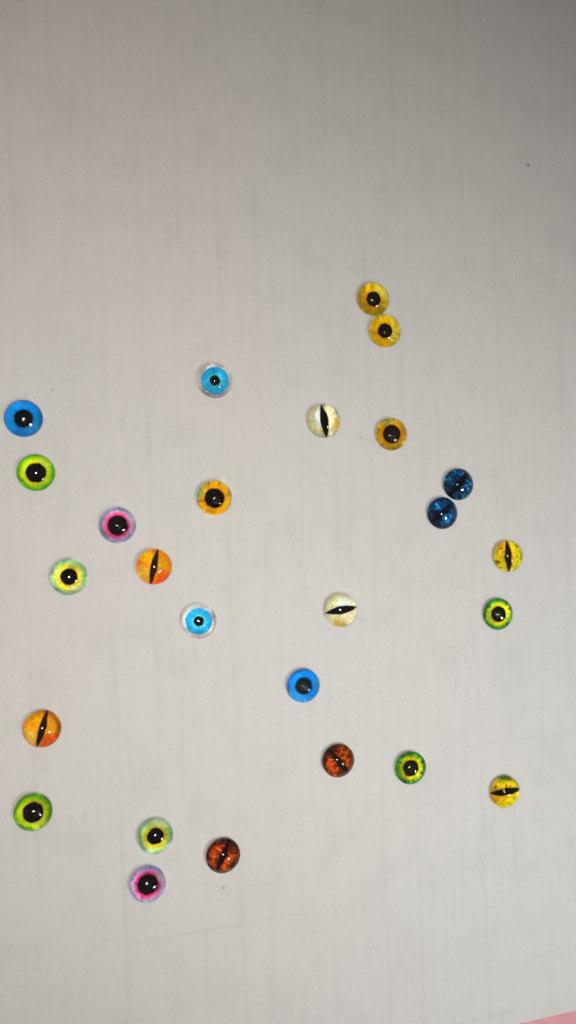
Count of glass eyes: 26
